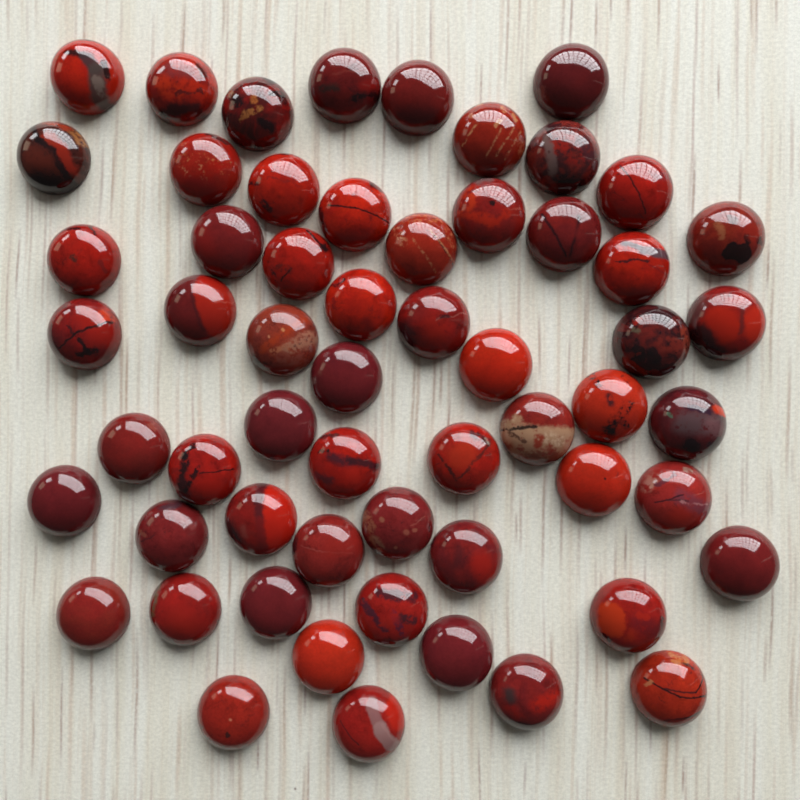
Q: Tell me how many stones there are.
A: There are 58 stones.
